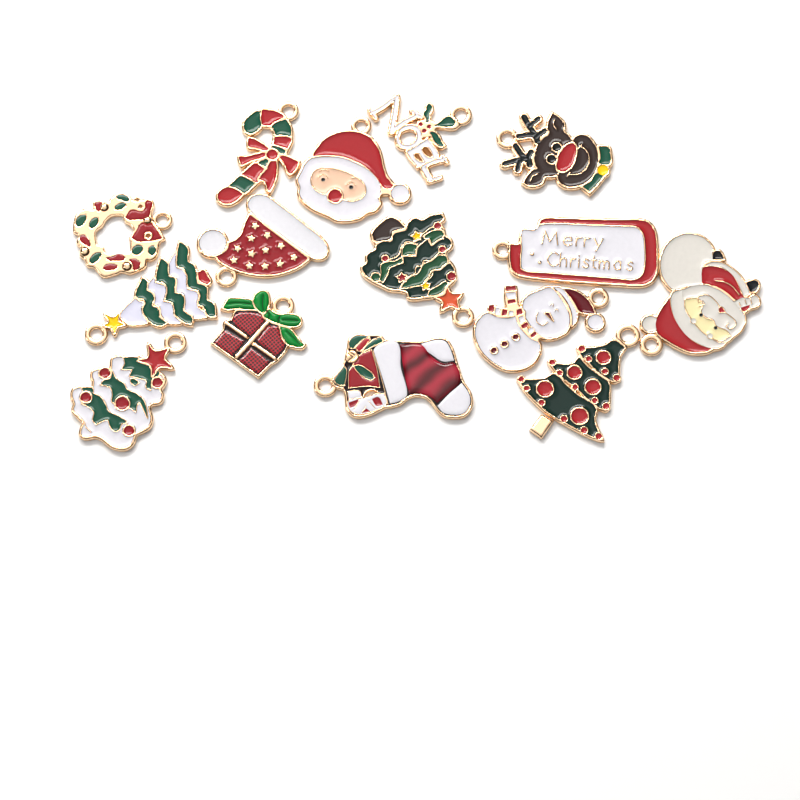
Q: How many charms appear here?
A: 15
